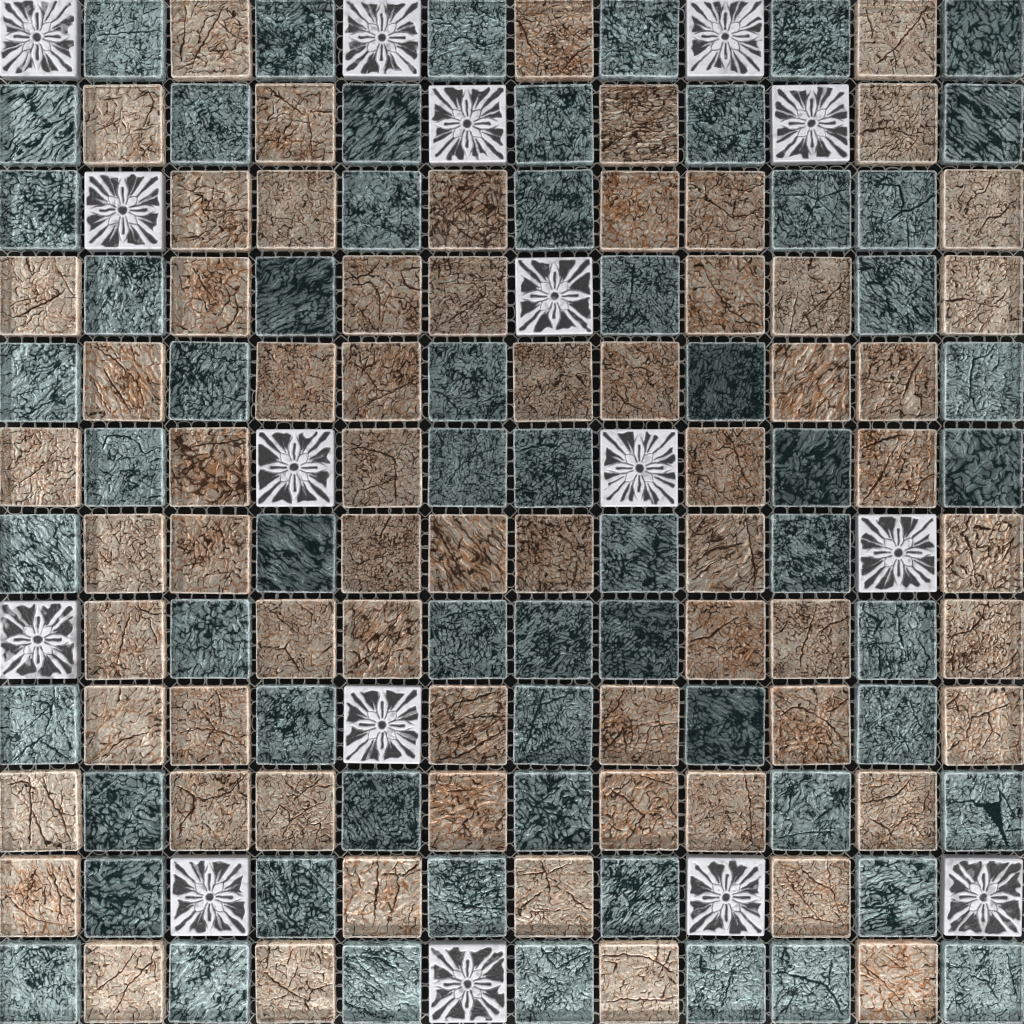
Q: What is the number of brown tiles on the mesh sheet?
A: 66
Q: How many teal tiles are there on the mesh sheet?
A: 62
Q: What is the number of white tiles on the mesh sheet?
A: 16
